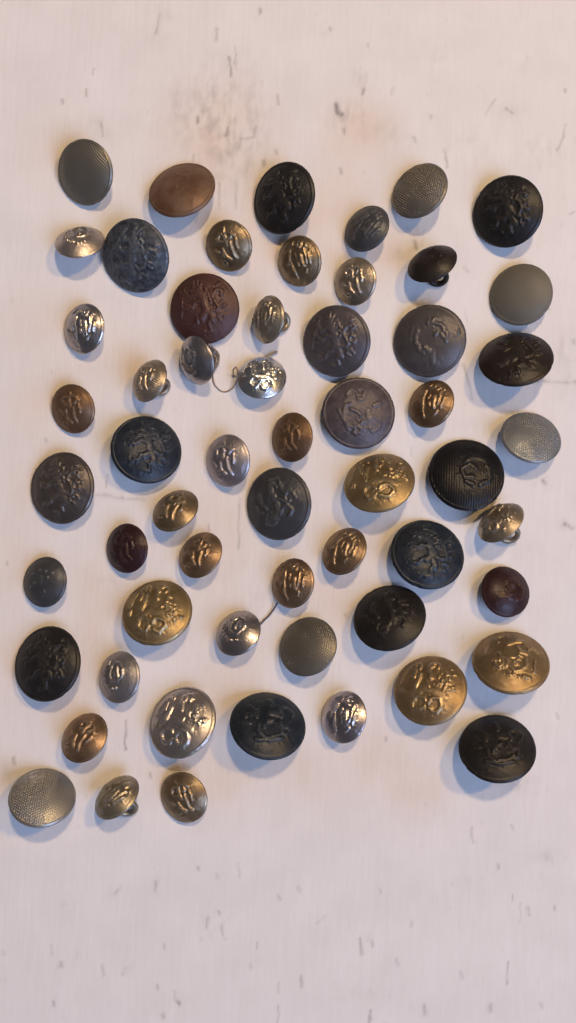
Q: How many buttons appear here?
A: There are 58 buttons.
